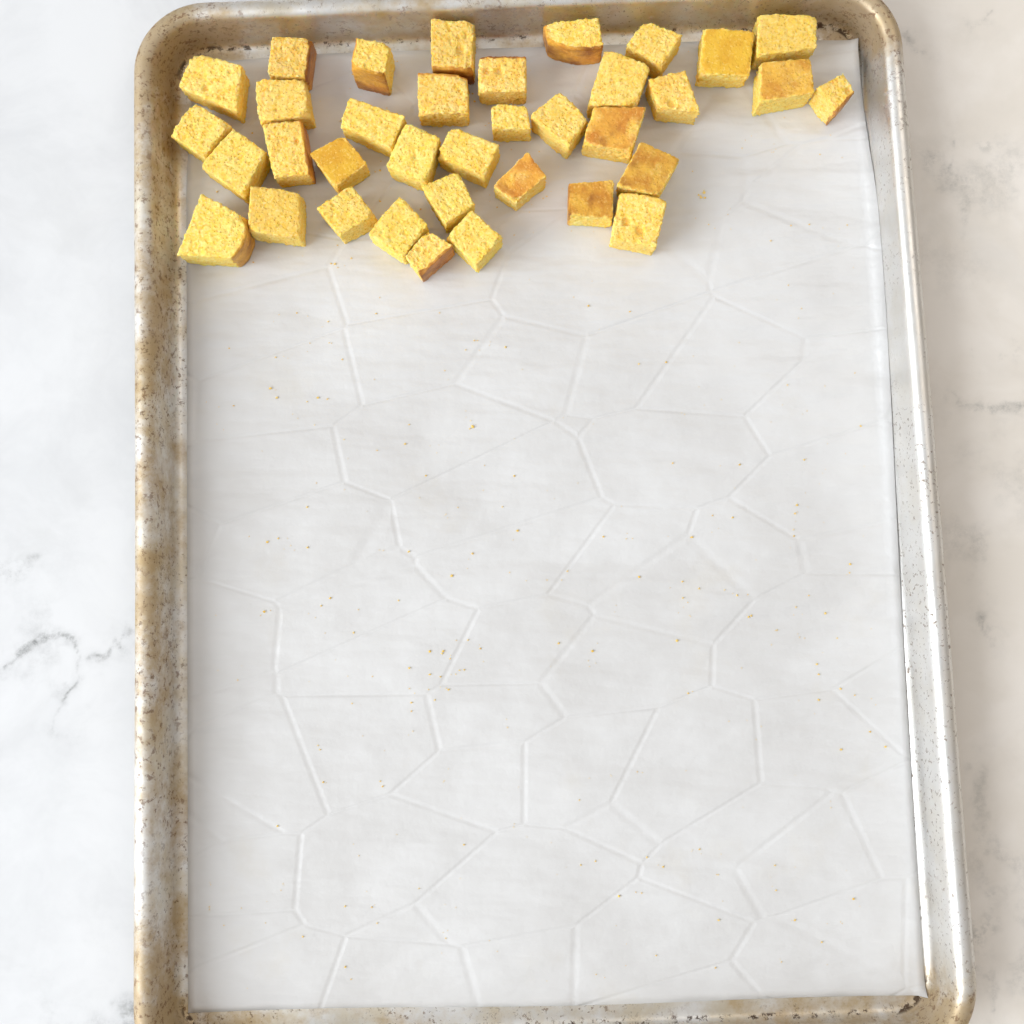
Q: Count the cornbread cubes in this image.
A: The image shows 36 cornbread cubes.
